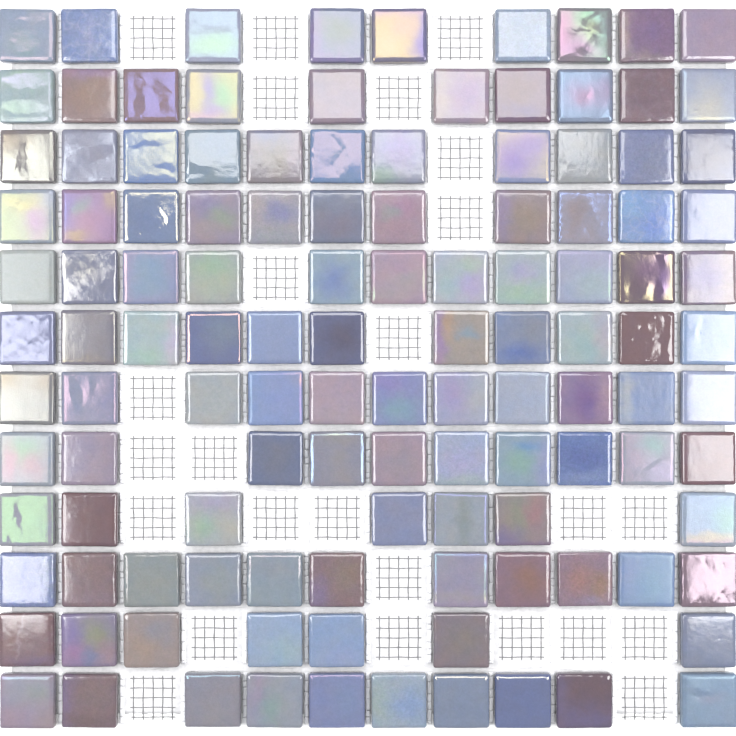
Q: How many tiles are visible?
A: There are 119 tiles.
